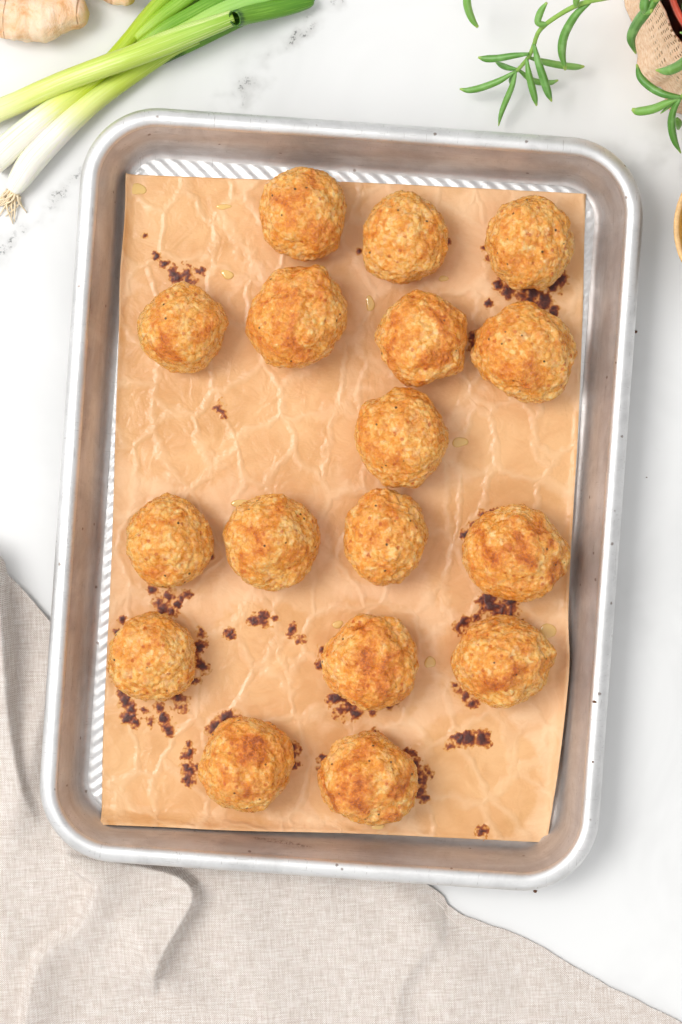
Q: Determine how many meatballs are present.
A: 17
